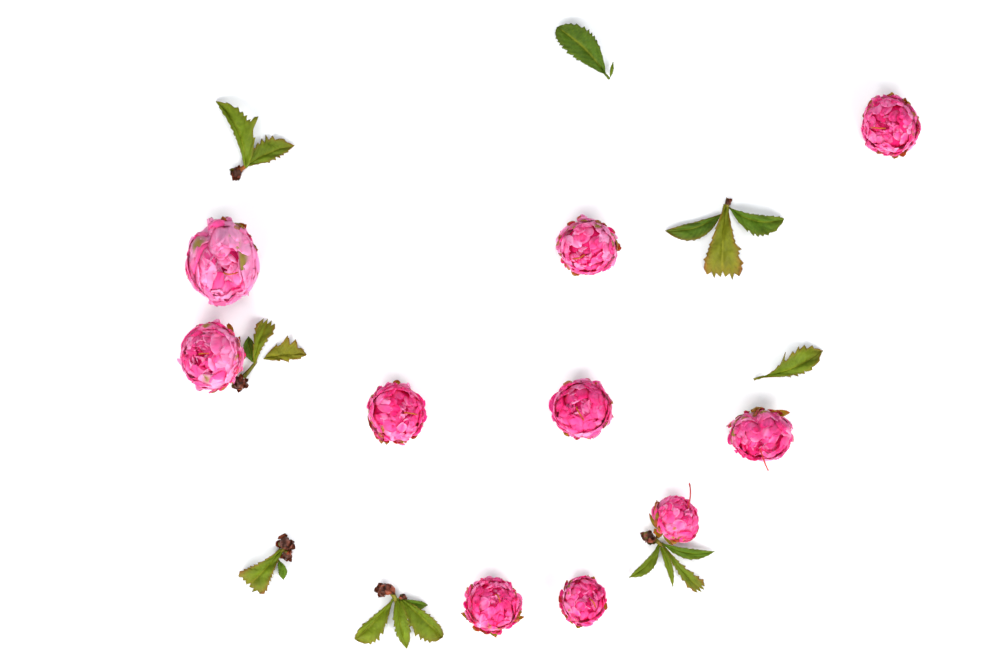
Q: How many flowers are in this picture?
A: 10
